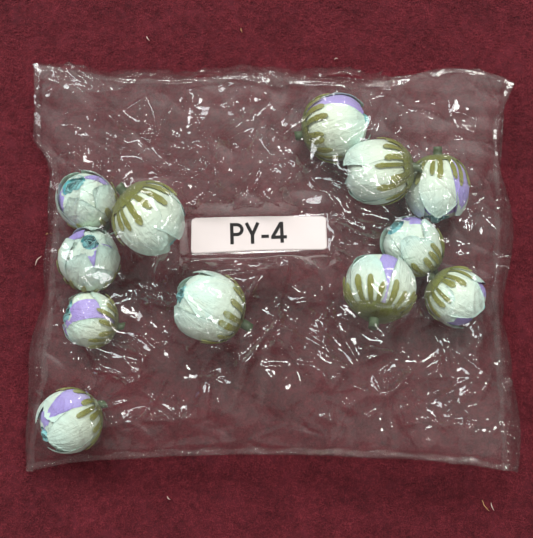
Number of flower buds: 12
